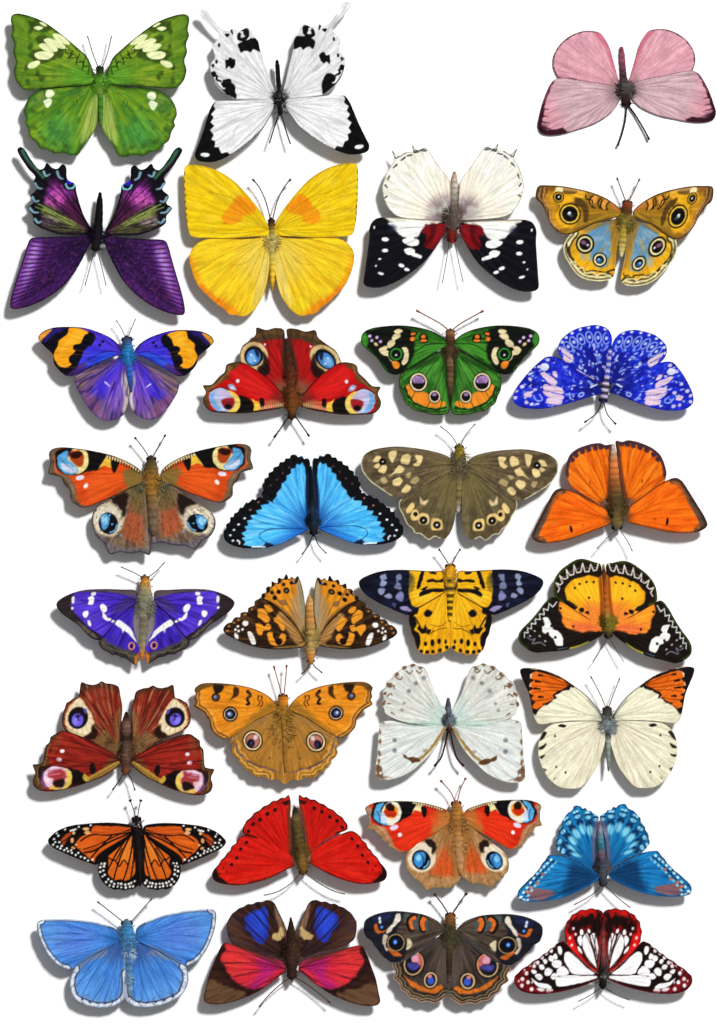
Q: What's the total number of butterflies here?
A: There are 31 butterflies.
